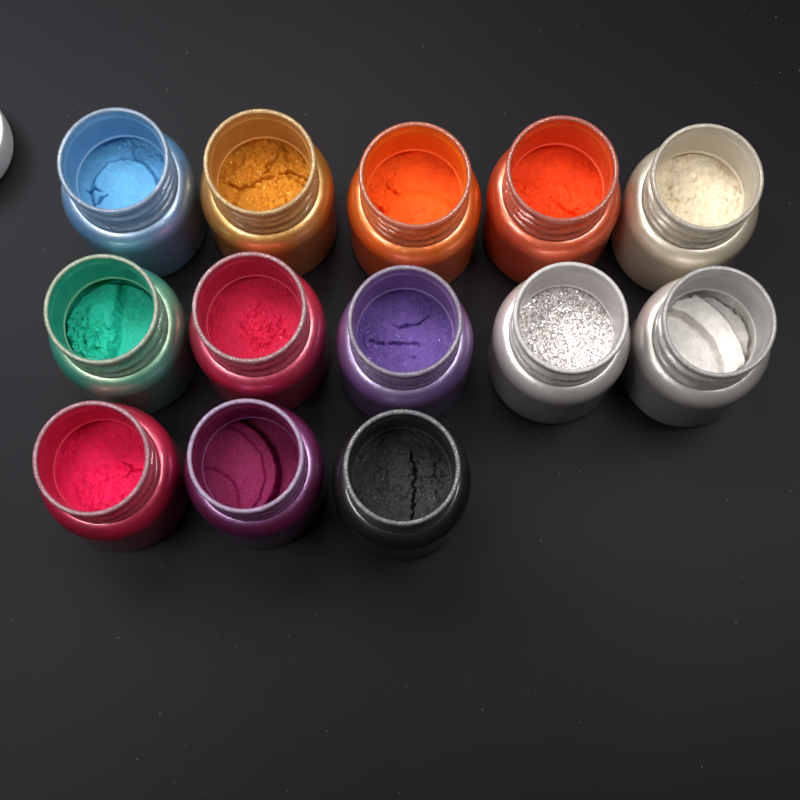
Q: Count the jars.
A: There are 13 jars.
